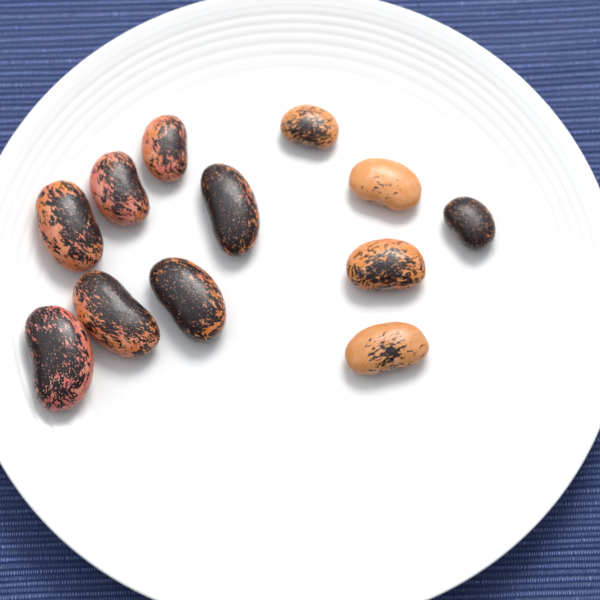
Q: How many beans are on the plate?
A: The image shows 12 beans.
